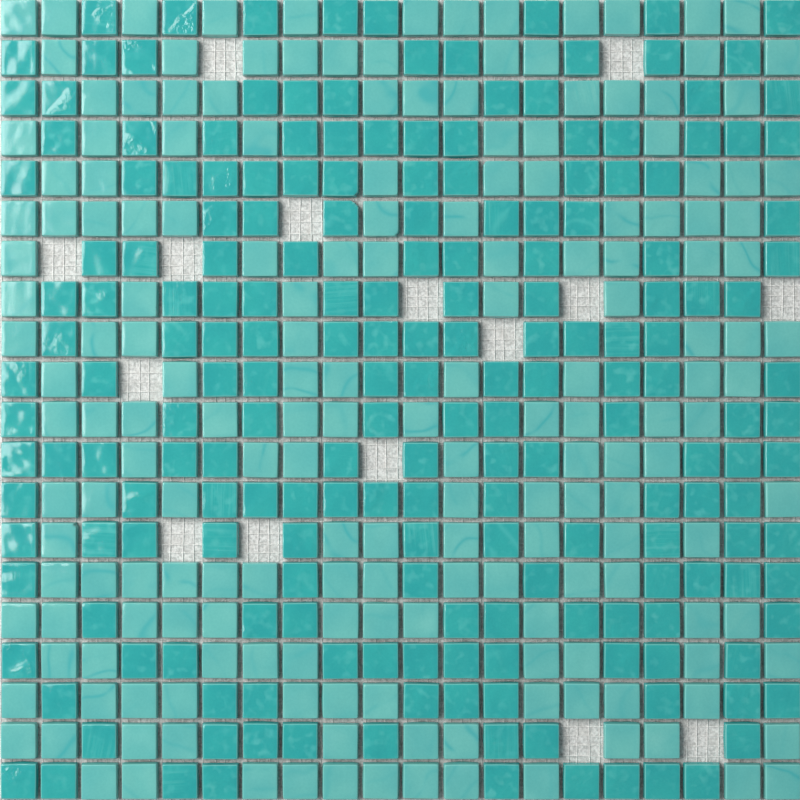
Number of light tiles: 185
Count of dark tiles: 200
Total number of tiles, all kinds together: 385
